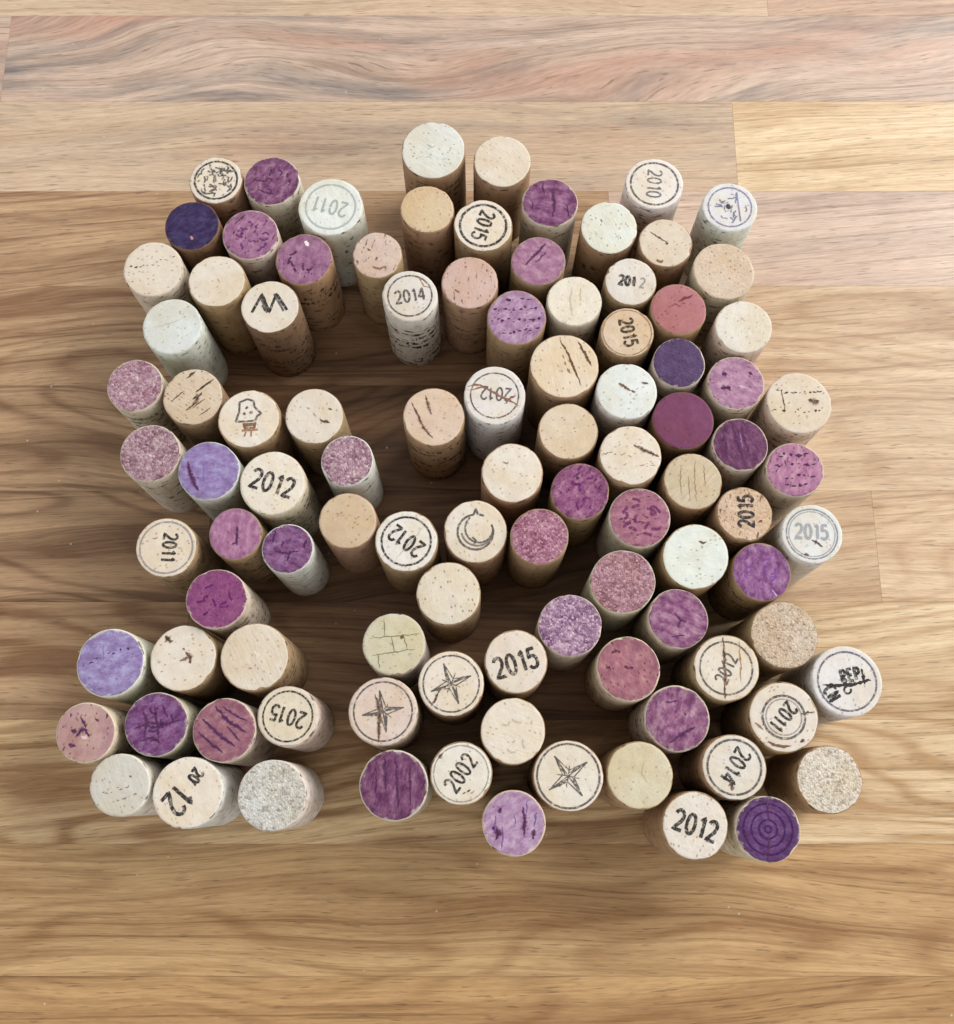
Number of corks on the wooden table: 100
